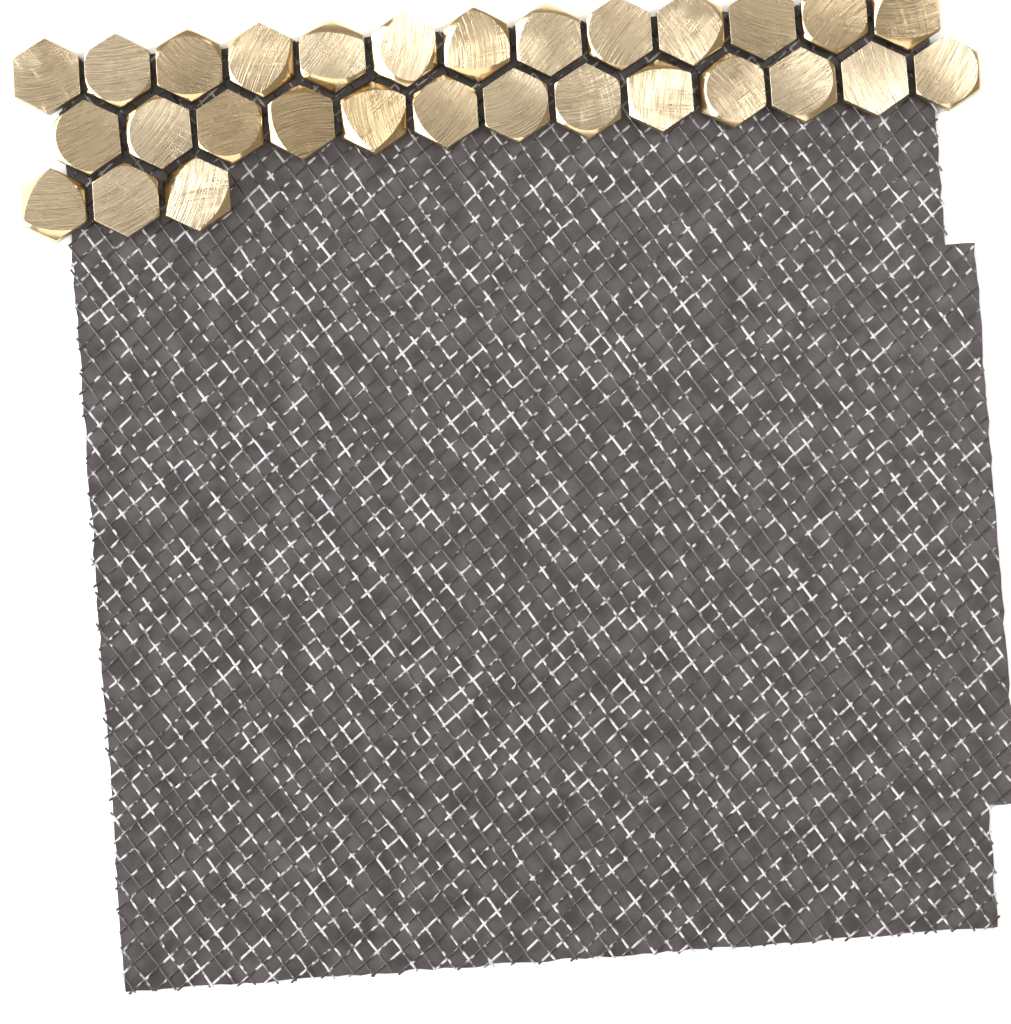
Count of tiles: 29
